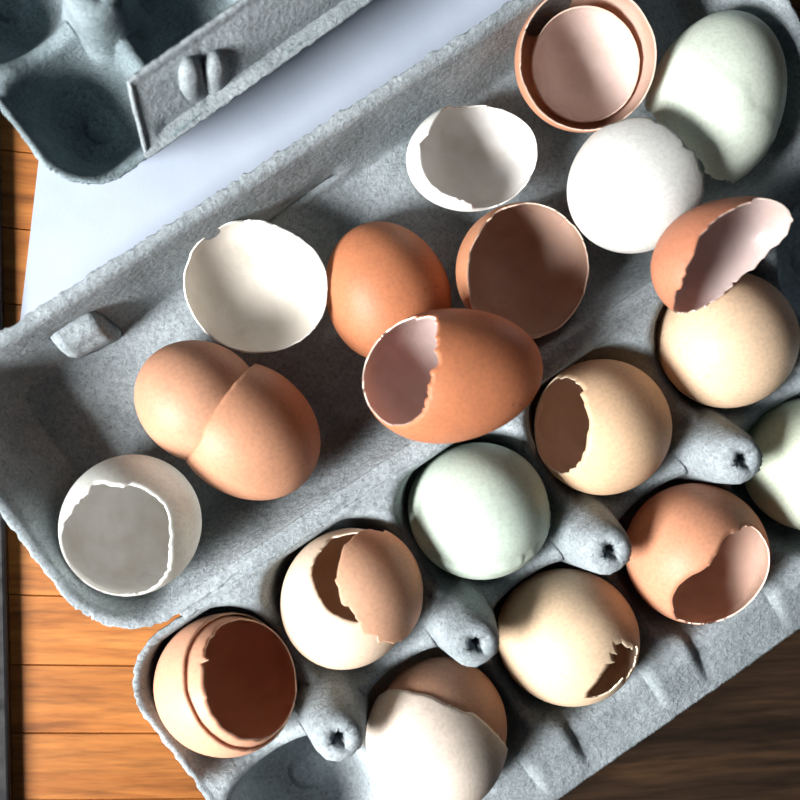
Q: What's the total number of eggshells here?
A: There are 25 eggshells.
